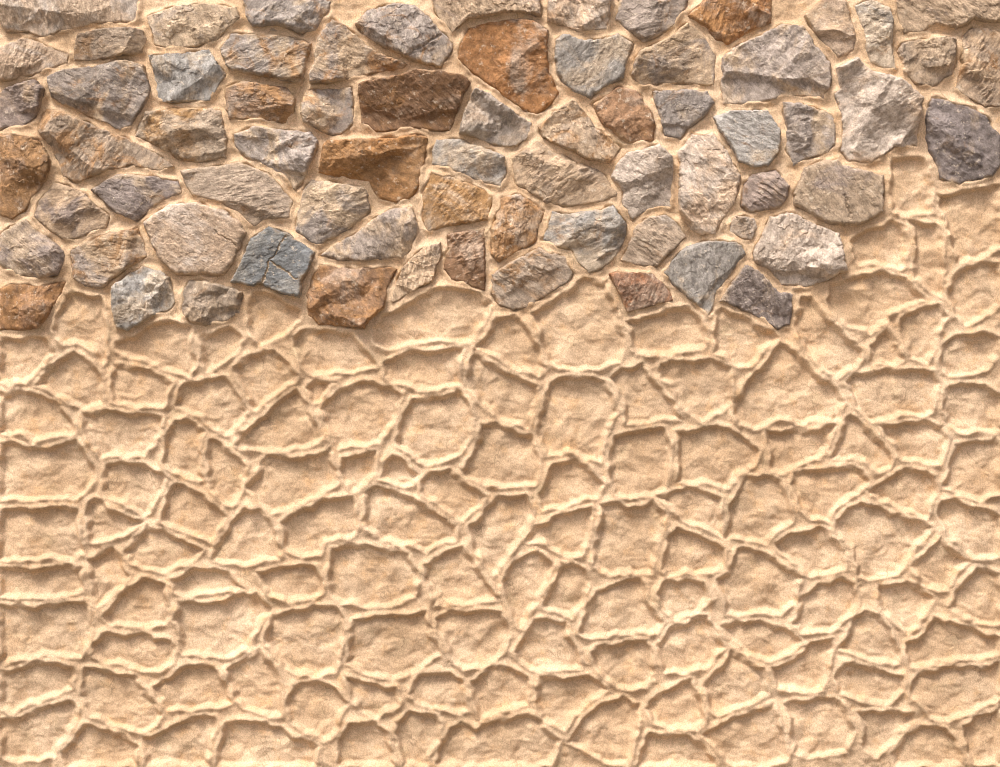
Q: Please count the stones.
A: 71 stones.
